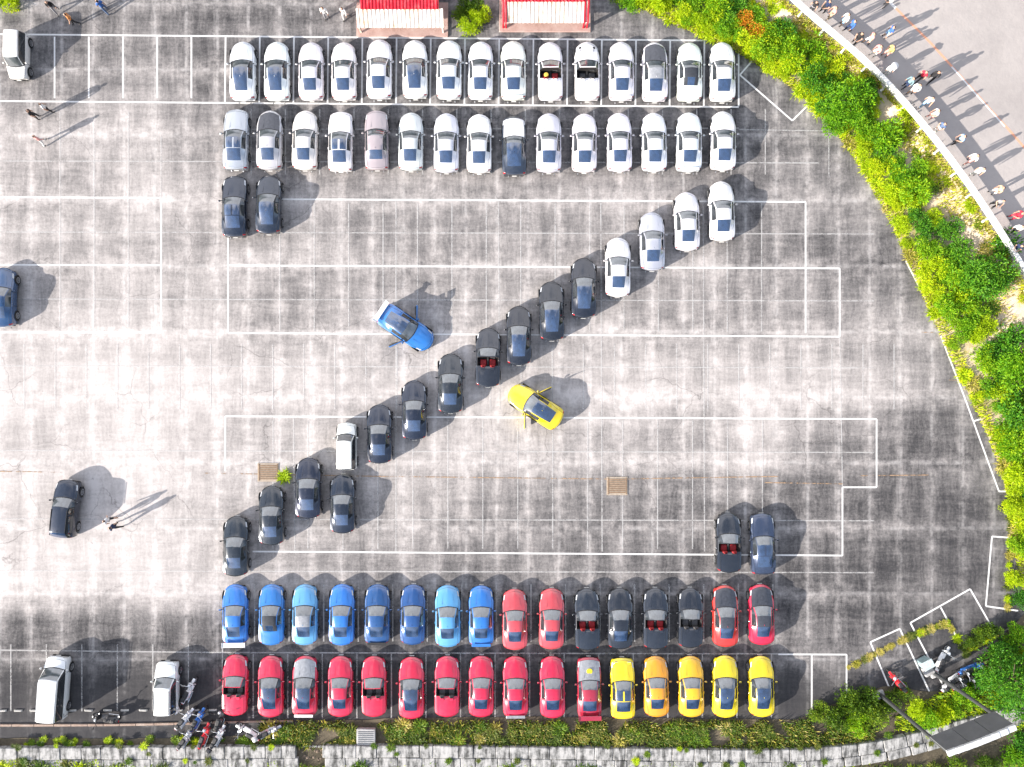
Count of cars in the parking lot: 89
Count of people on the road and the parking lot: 37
